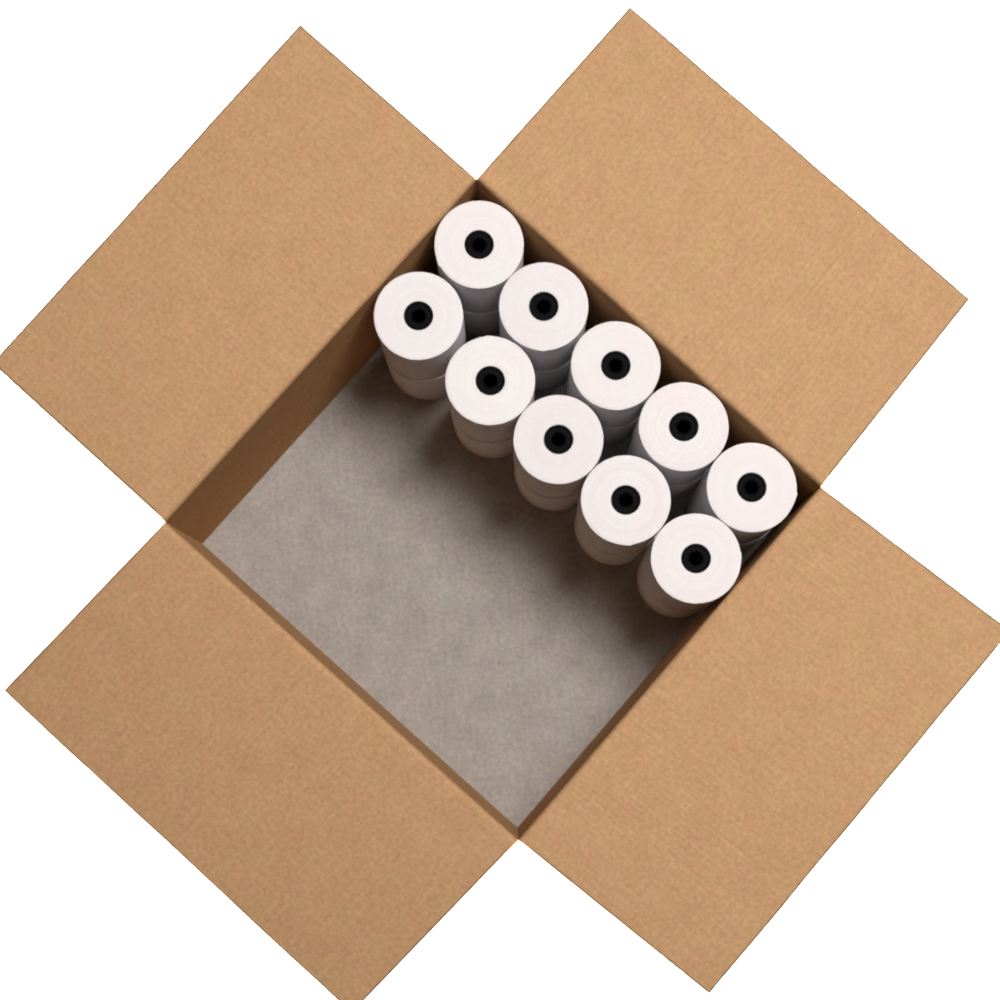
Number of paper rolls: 10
